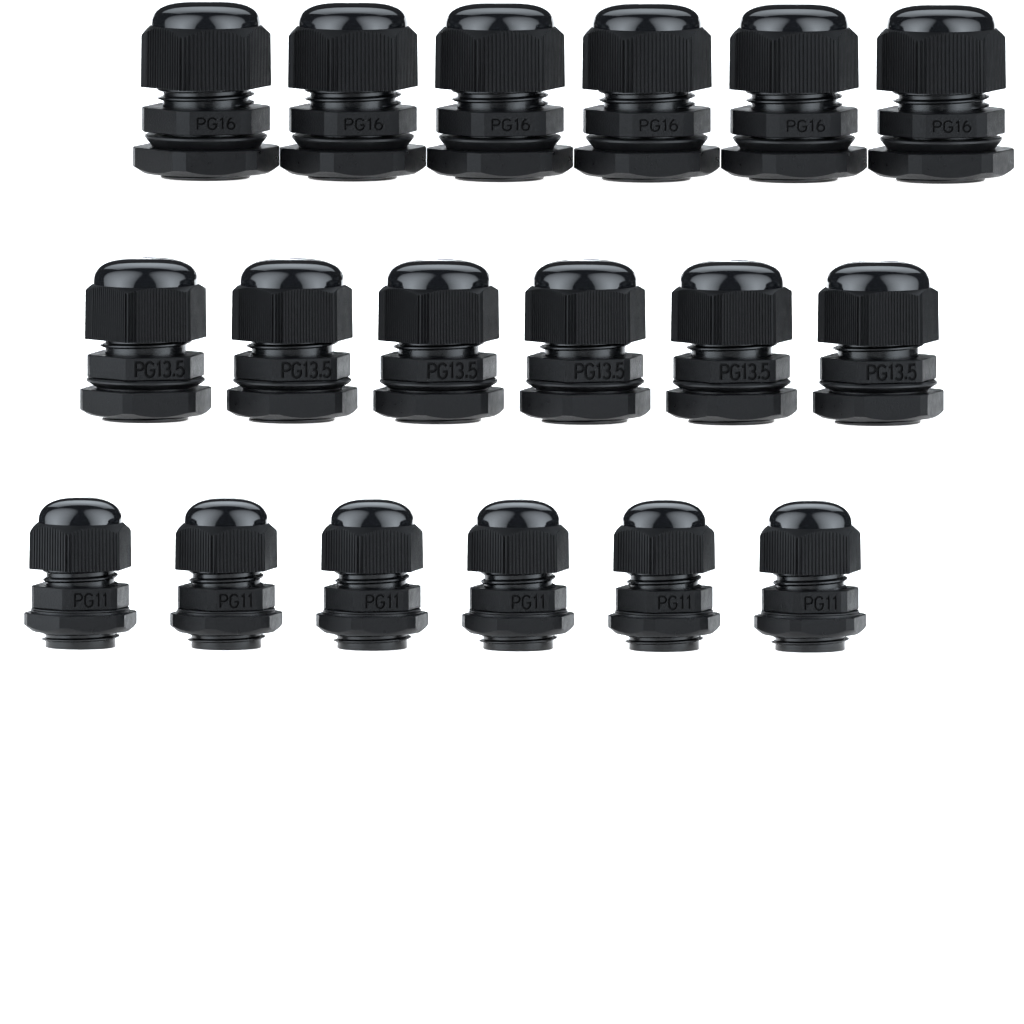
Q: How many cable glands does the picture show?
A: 18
